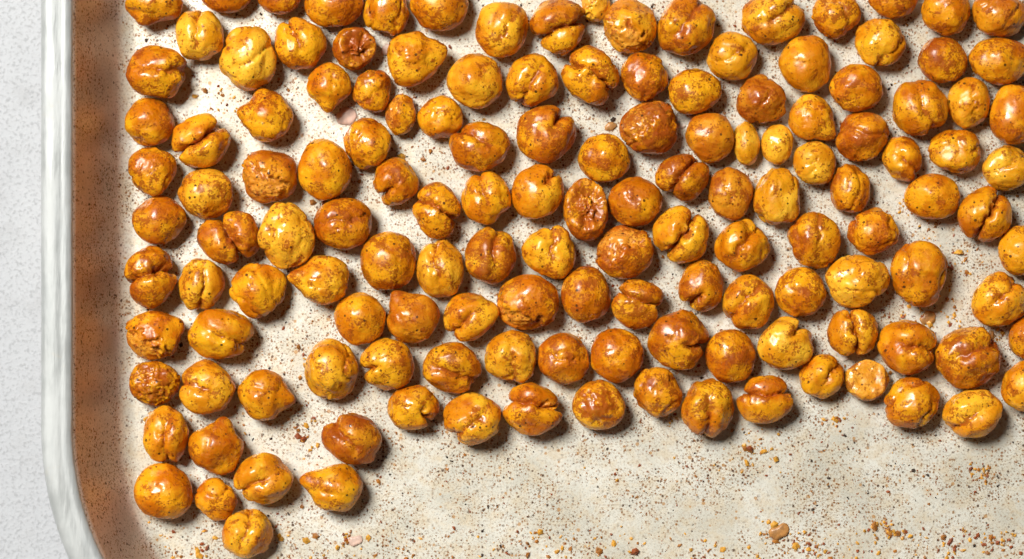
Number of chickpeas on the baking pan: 142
